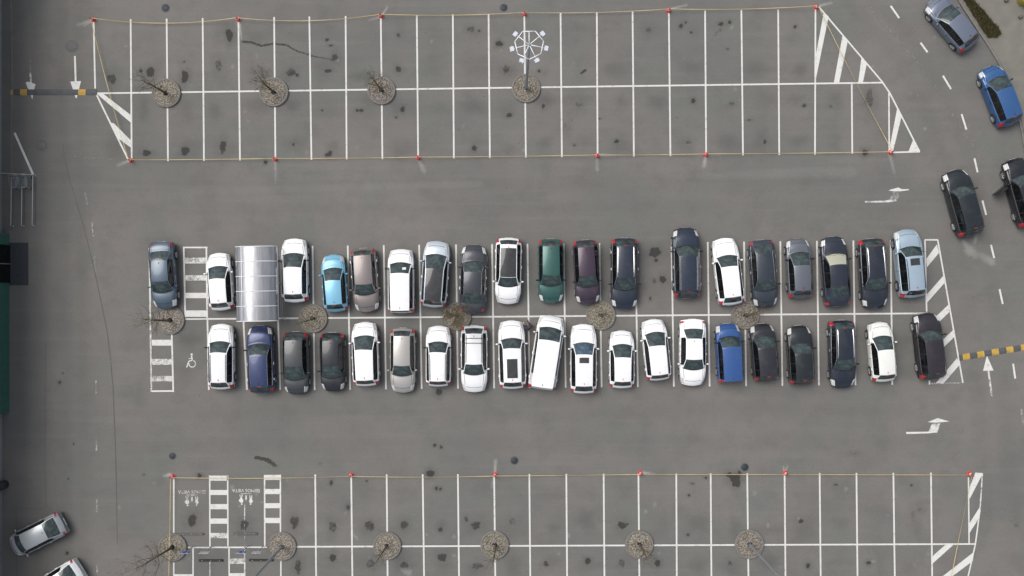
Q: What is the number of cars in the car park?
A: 45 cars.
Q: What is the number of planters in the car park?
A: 15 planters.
